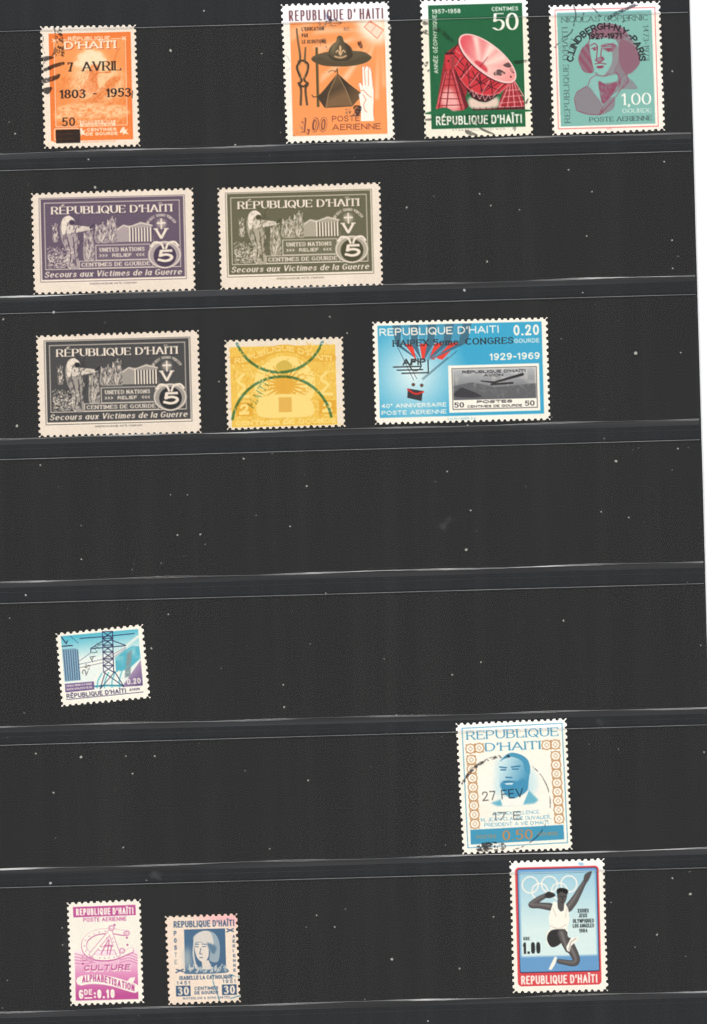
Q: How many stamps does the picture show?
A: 14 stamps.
